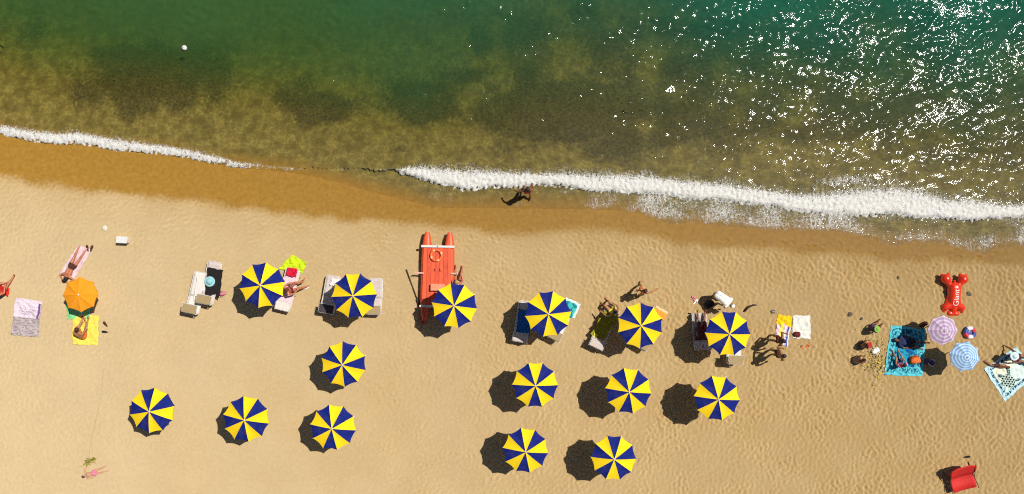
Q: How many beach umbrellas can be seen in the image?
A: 18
